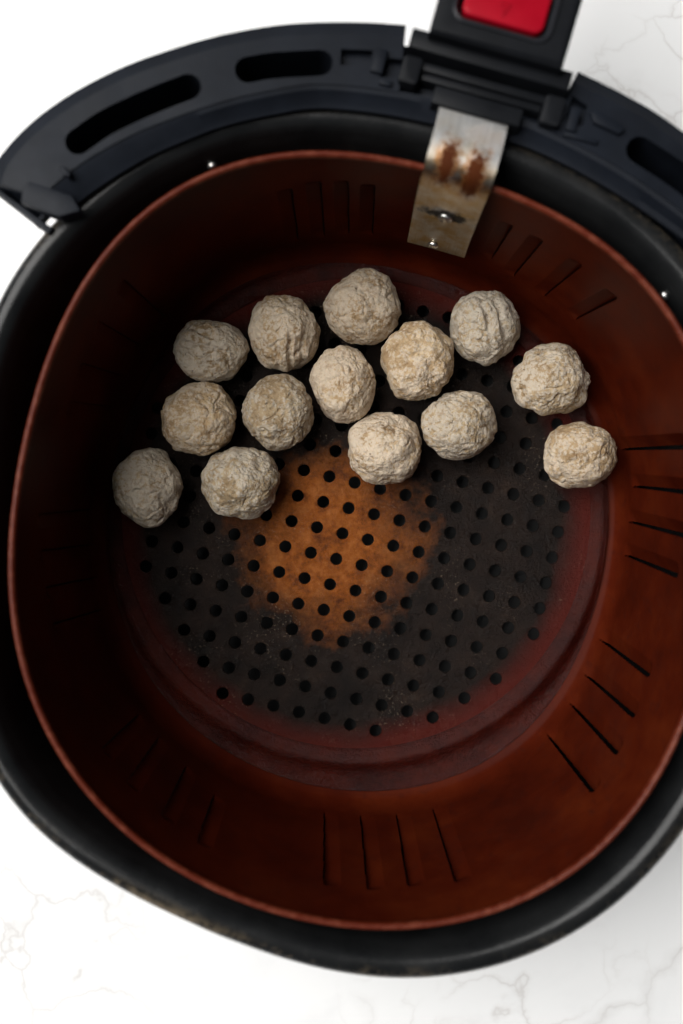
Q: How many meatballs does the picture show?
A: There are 14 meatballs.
